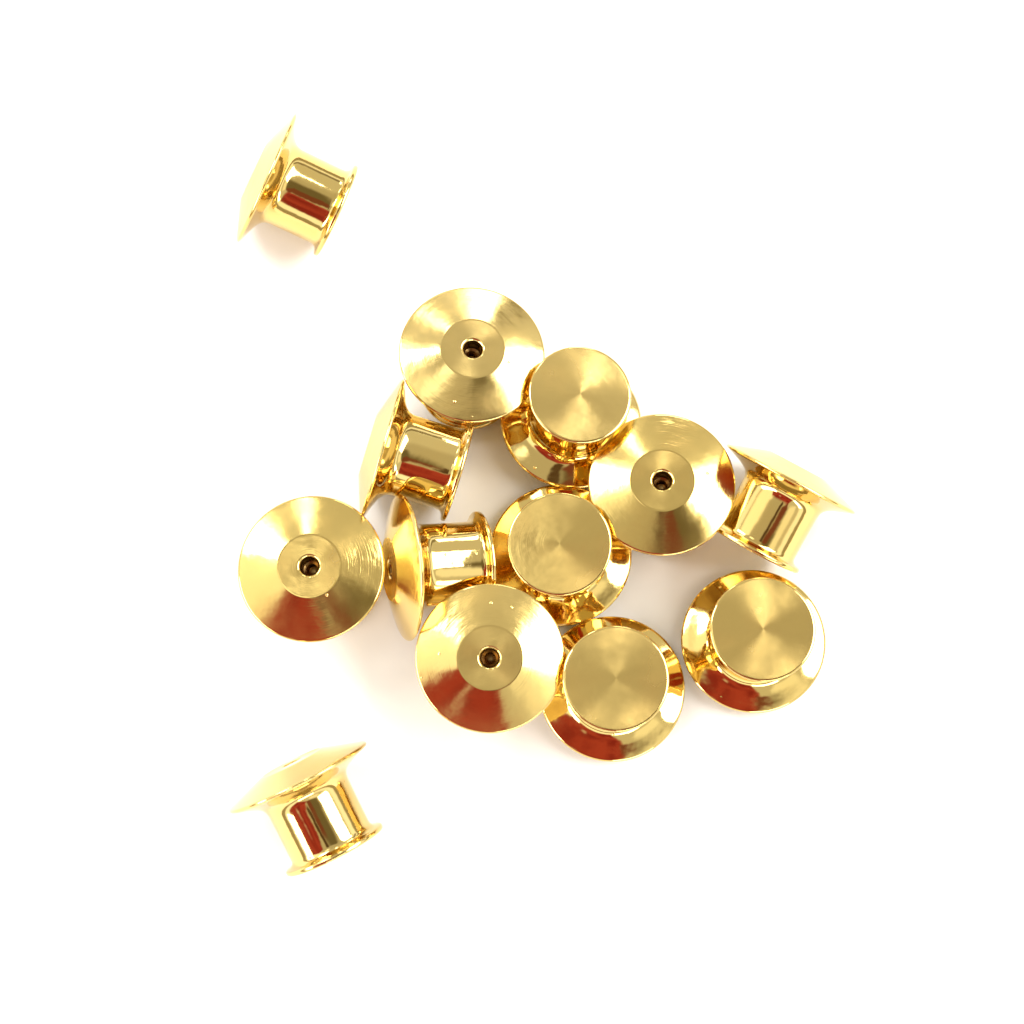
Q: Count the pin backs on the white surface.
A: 13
